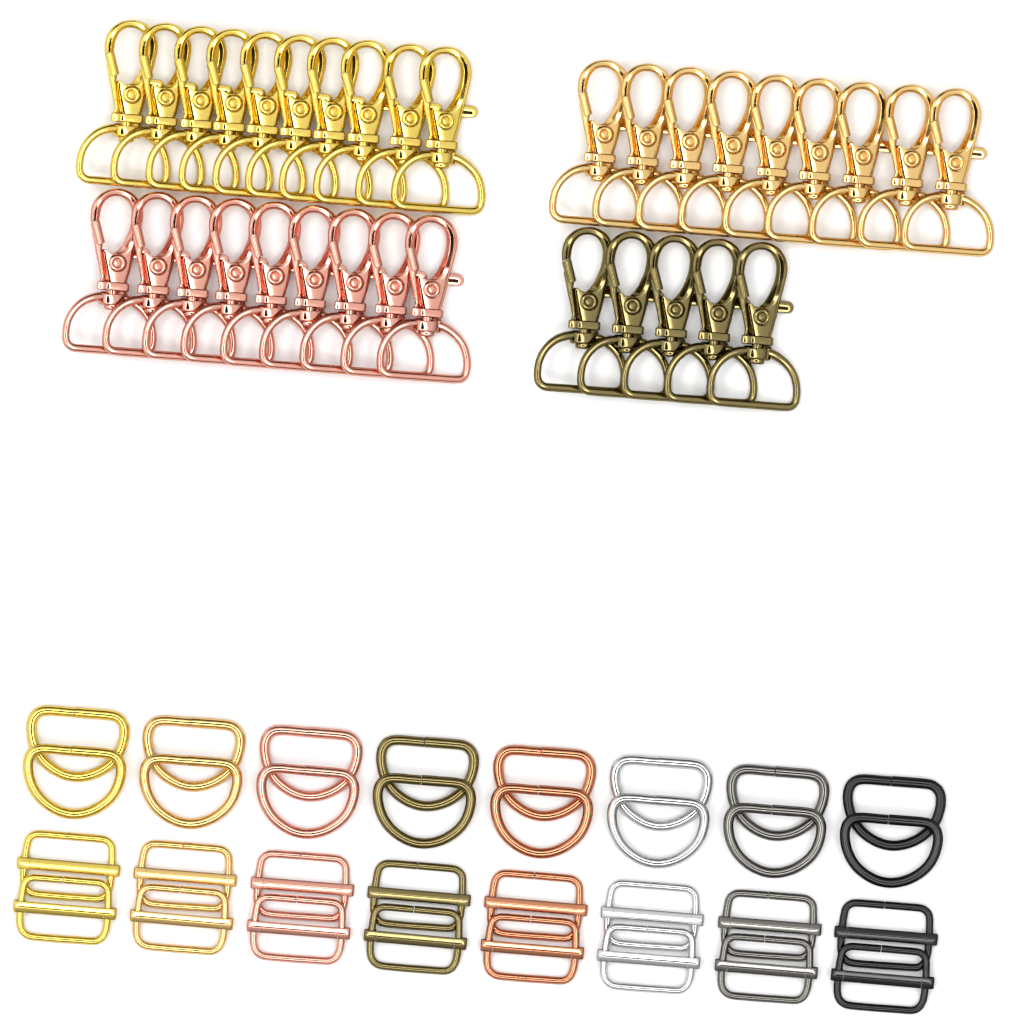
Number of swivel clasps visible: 33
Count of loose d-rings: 16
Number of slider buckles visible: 16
